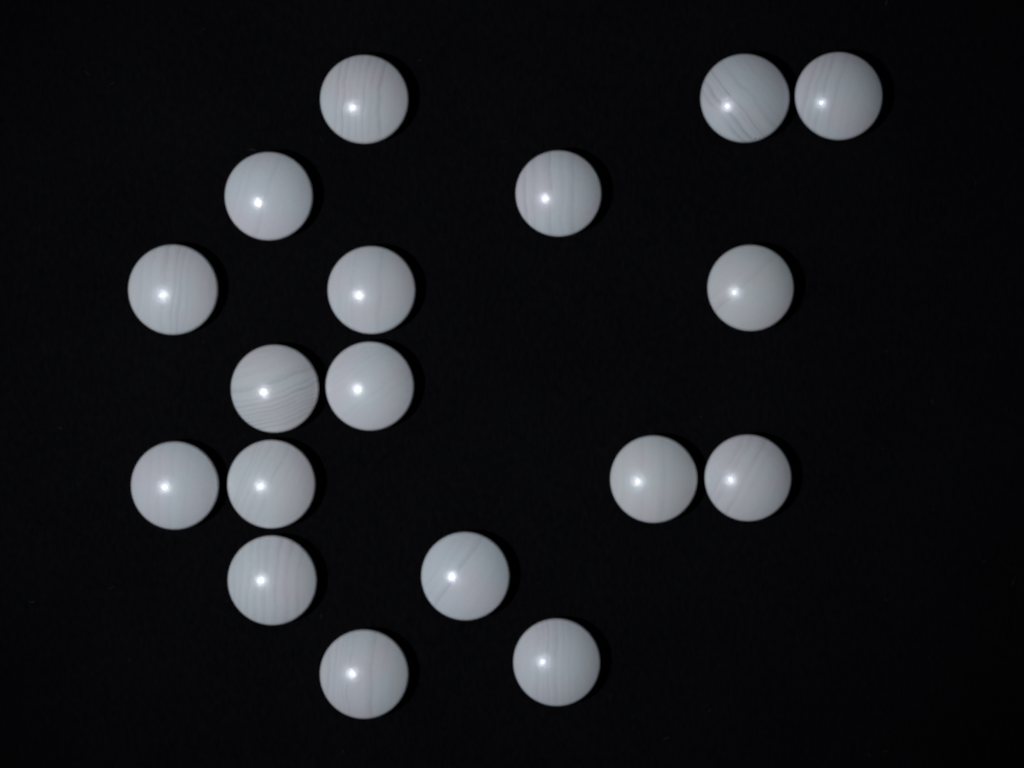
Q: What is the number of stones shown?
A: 18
